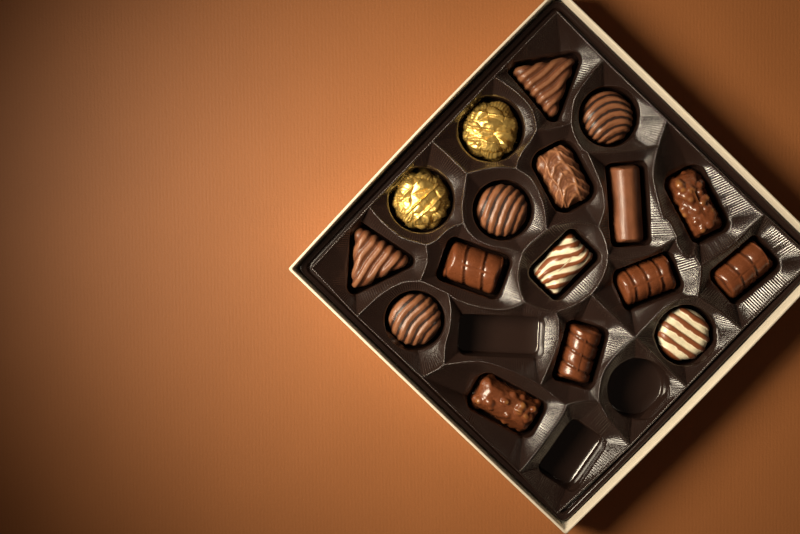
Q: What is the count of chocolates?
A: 17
